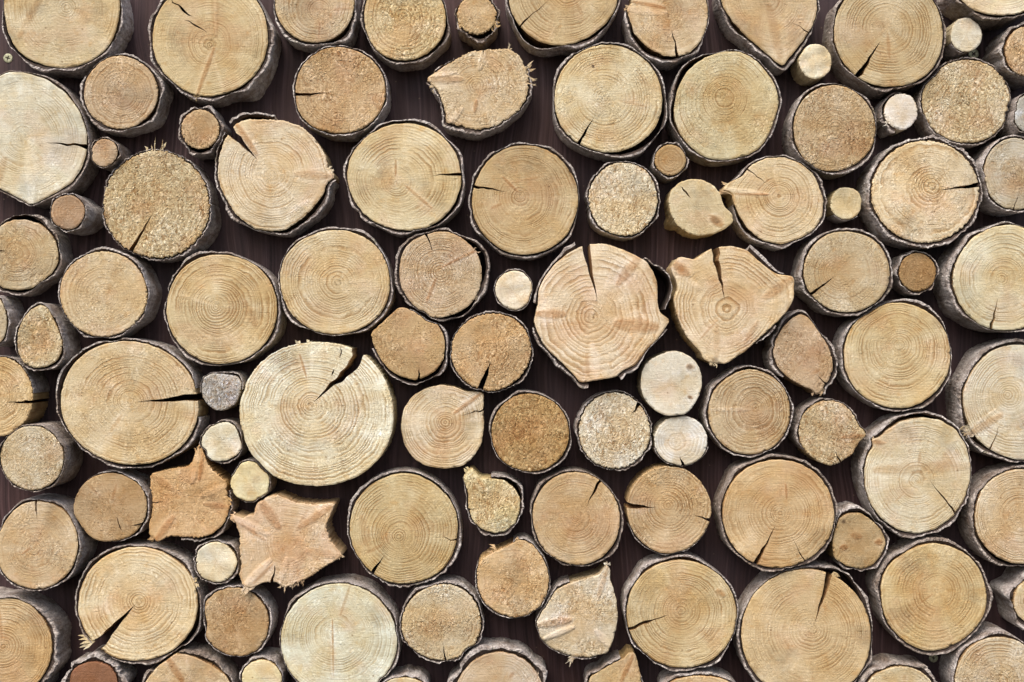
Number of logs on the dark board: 102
